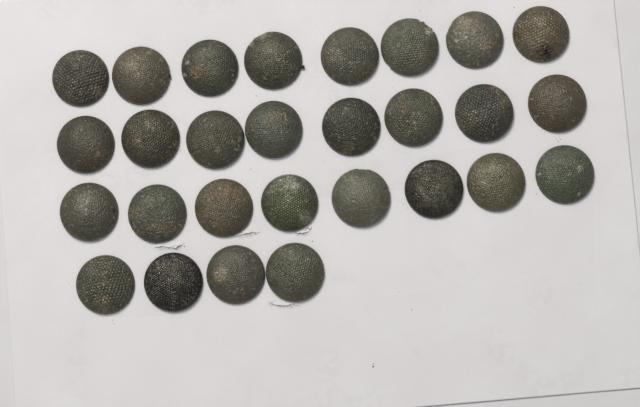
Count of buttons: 28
